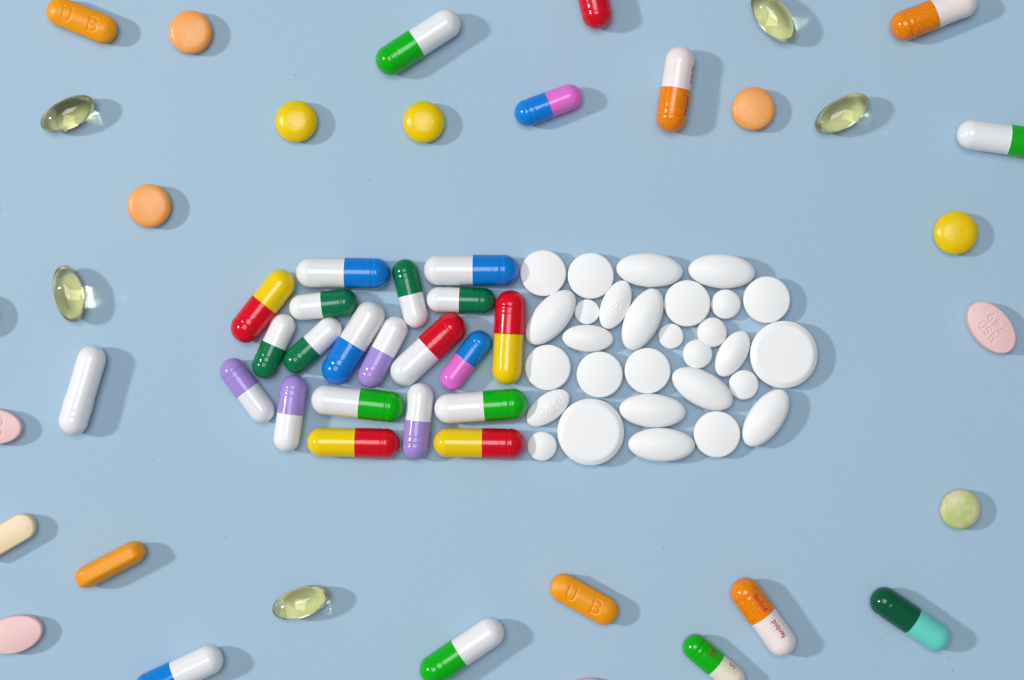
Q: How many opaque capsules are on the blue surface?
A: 32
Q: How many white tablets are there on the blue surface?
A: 29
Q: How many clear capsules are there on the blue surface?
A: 5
